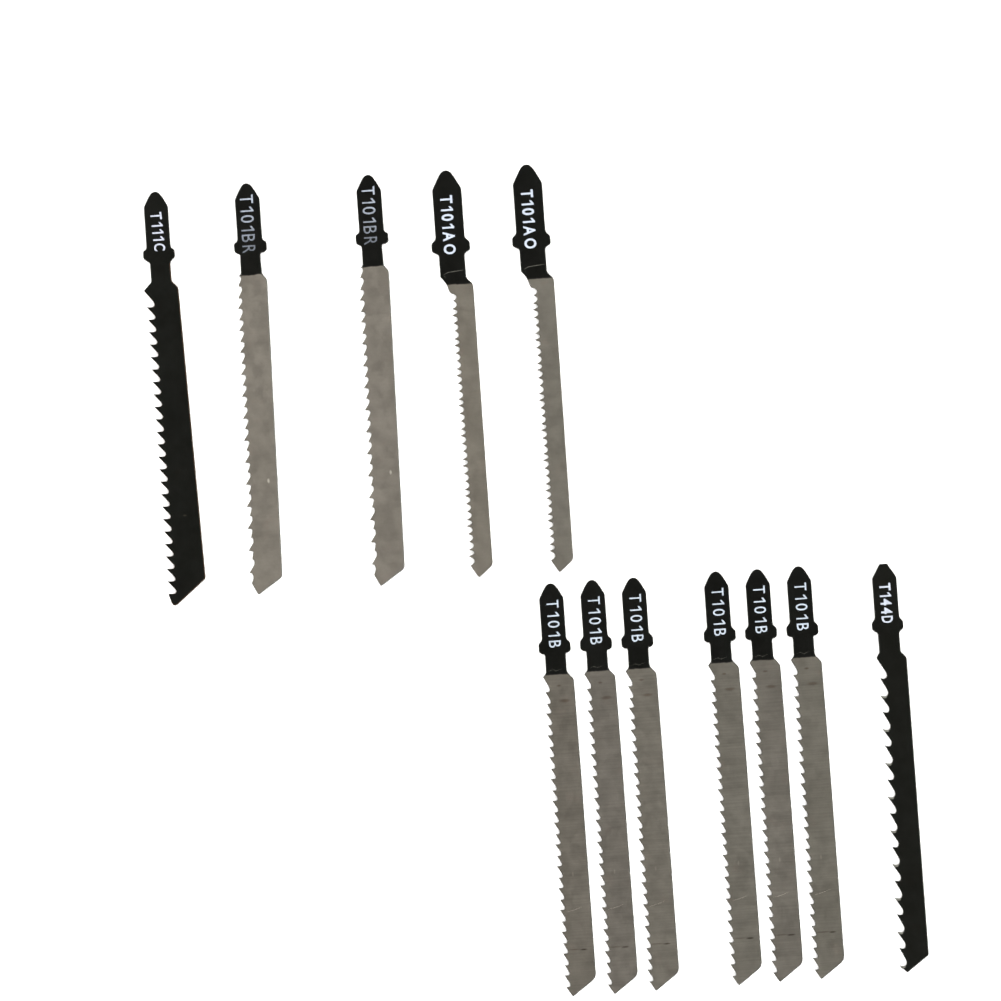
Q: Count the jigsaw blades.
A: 12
